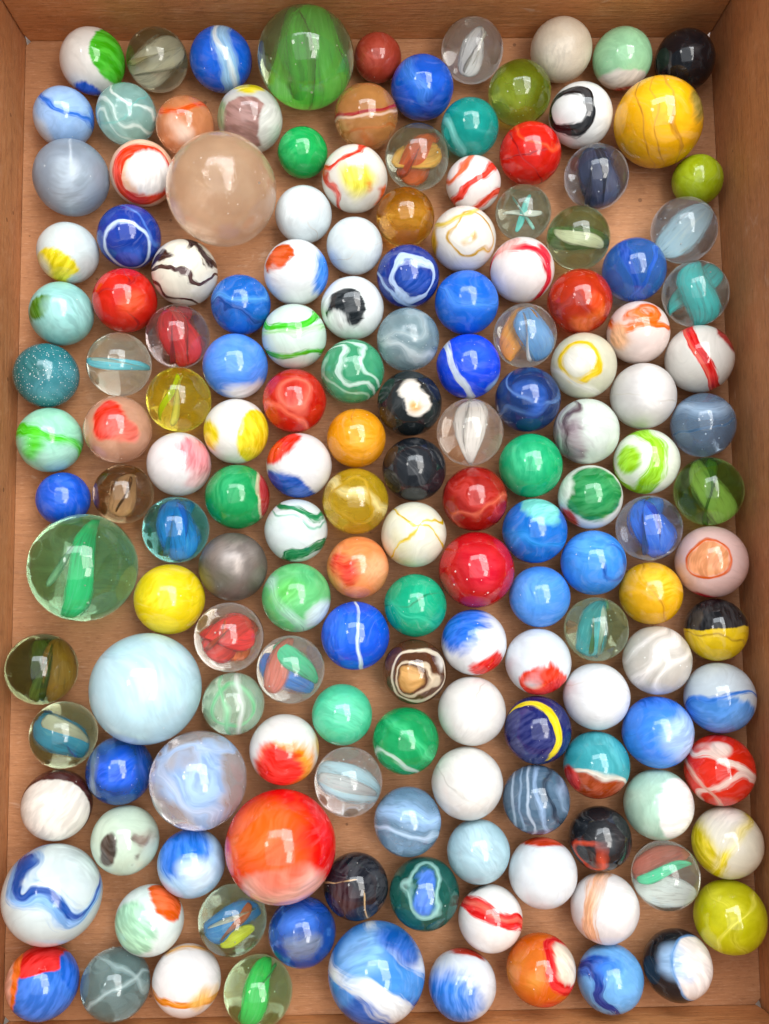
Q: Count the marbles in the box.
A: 159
